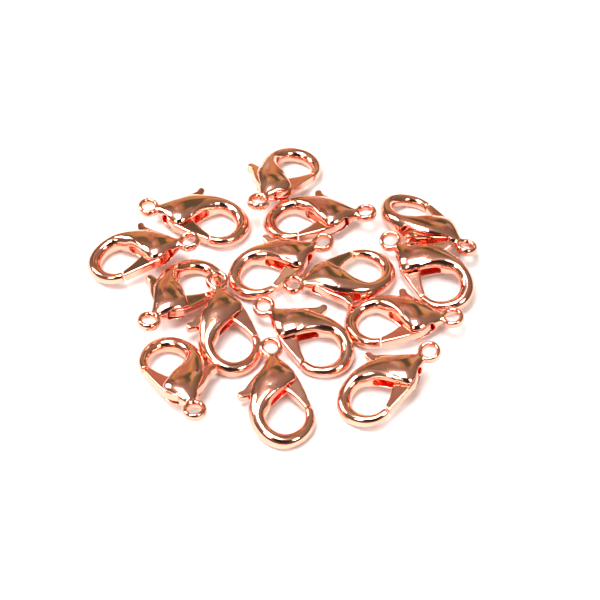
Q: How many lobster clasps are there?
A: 15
